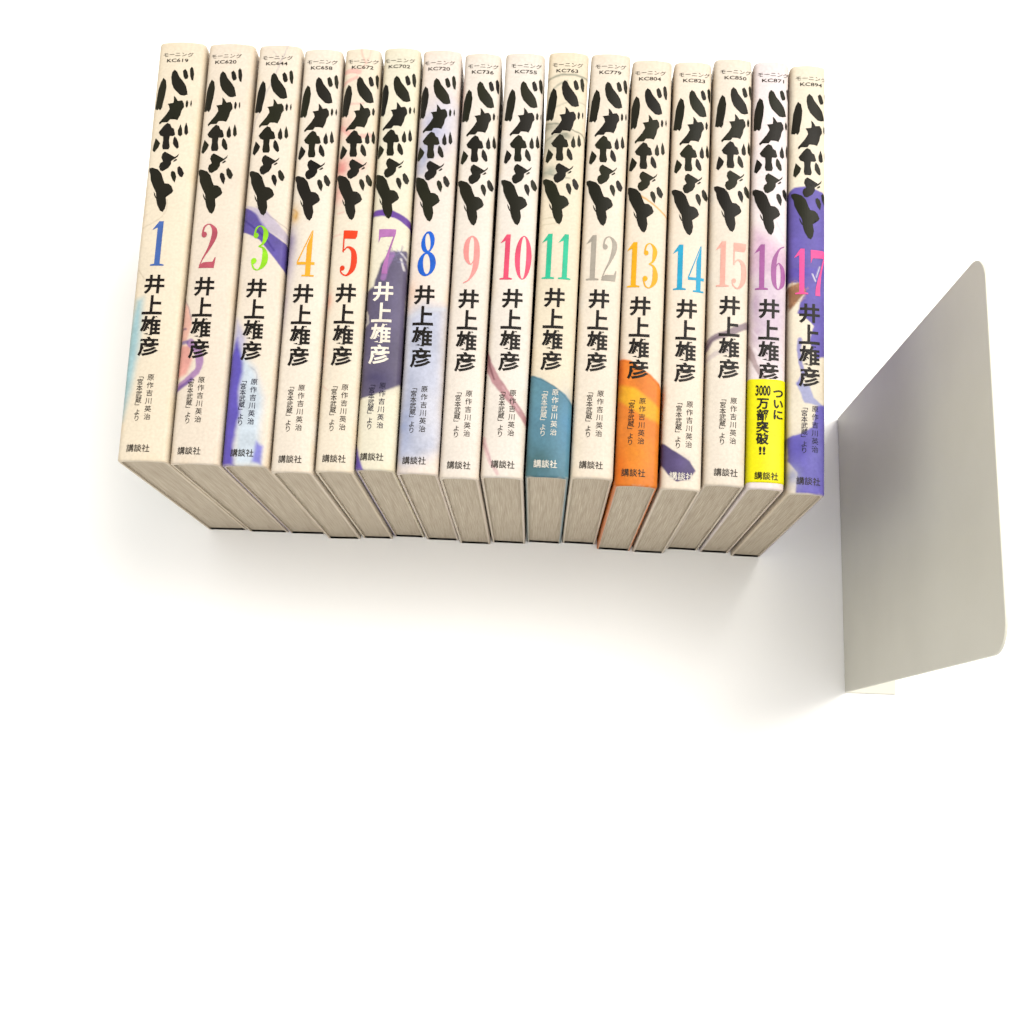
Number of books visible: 16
